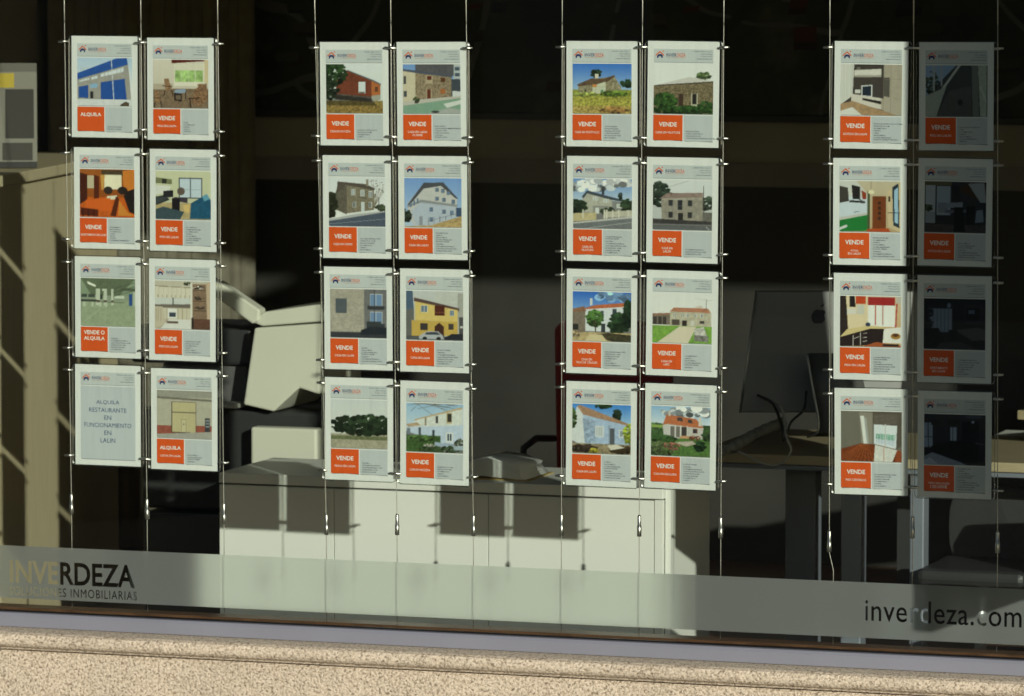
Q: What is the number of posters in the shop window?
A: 32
